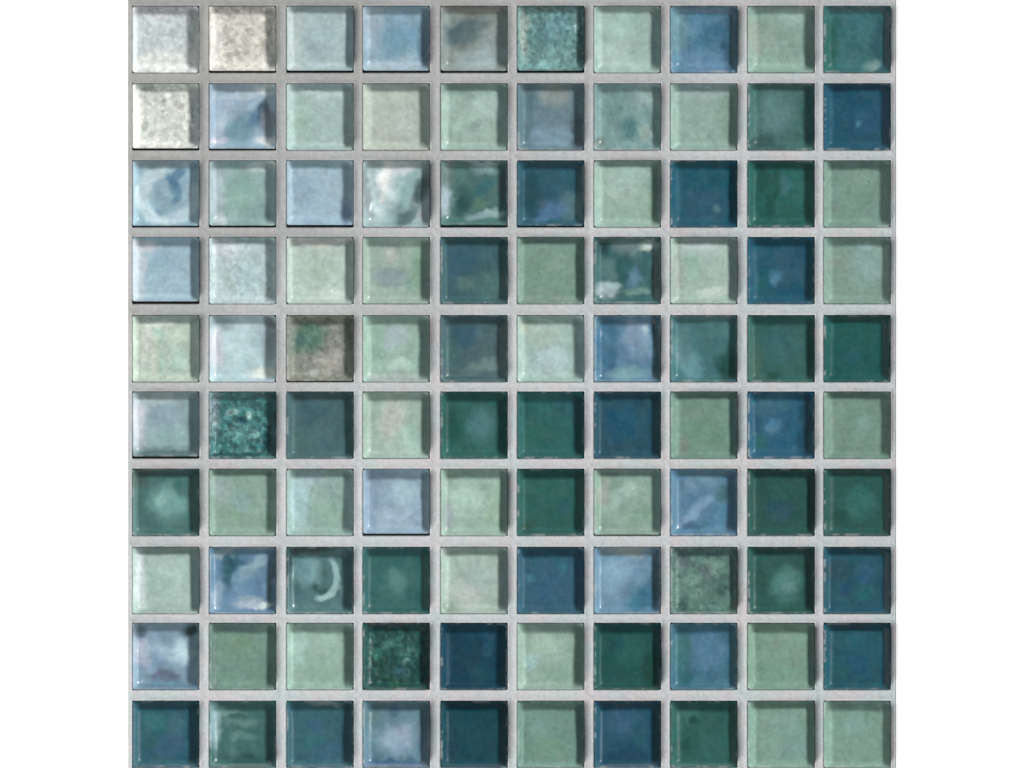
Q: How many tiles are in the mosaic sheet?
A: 100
